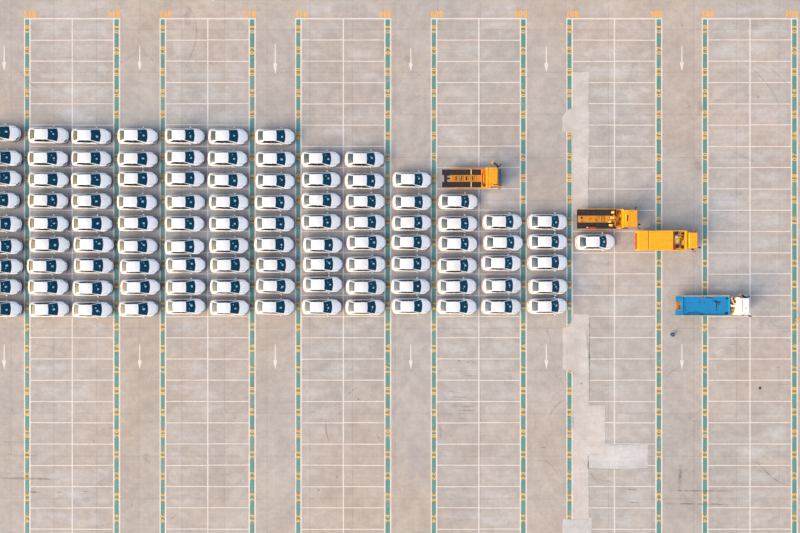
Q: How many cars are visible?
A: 103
